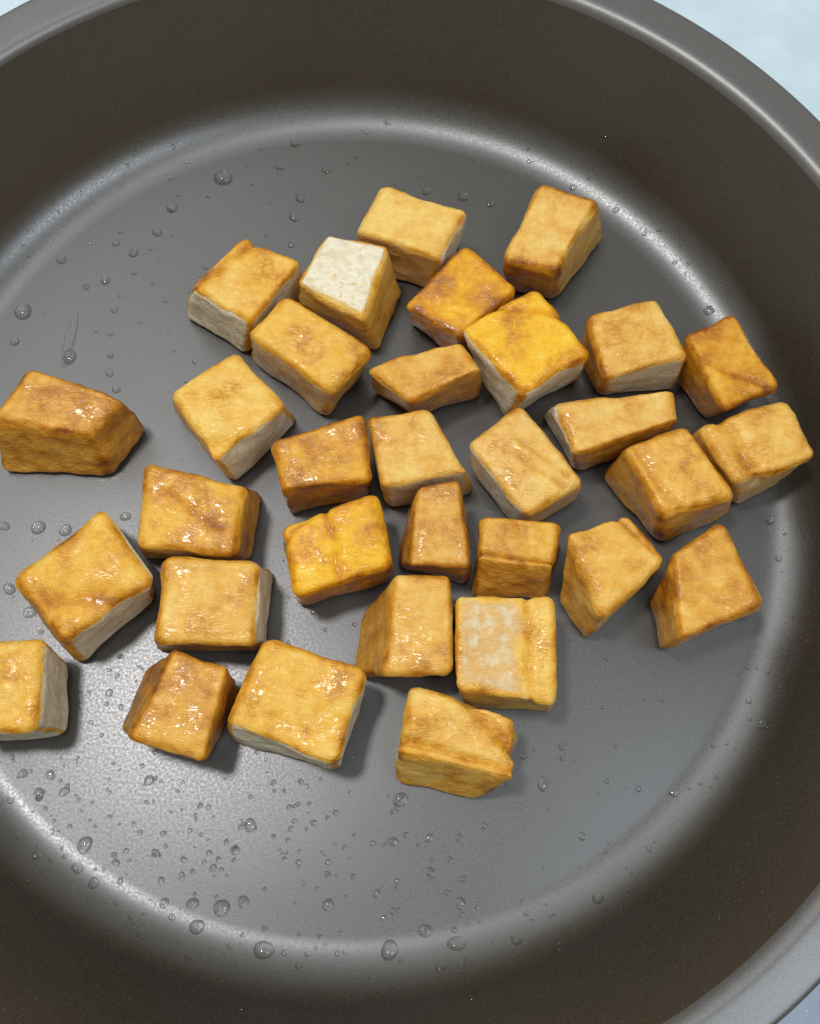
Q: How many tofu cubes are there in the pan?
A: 32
